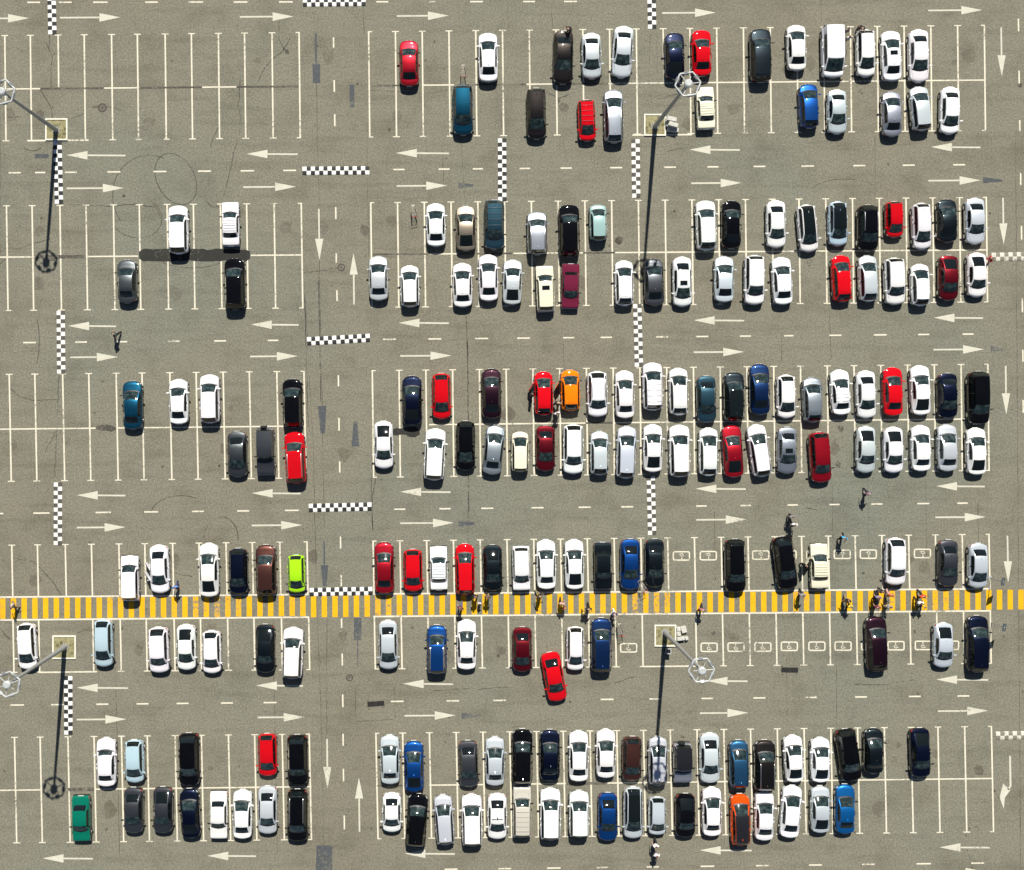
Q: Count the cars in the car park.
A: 200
